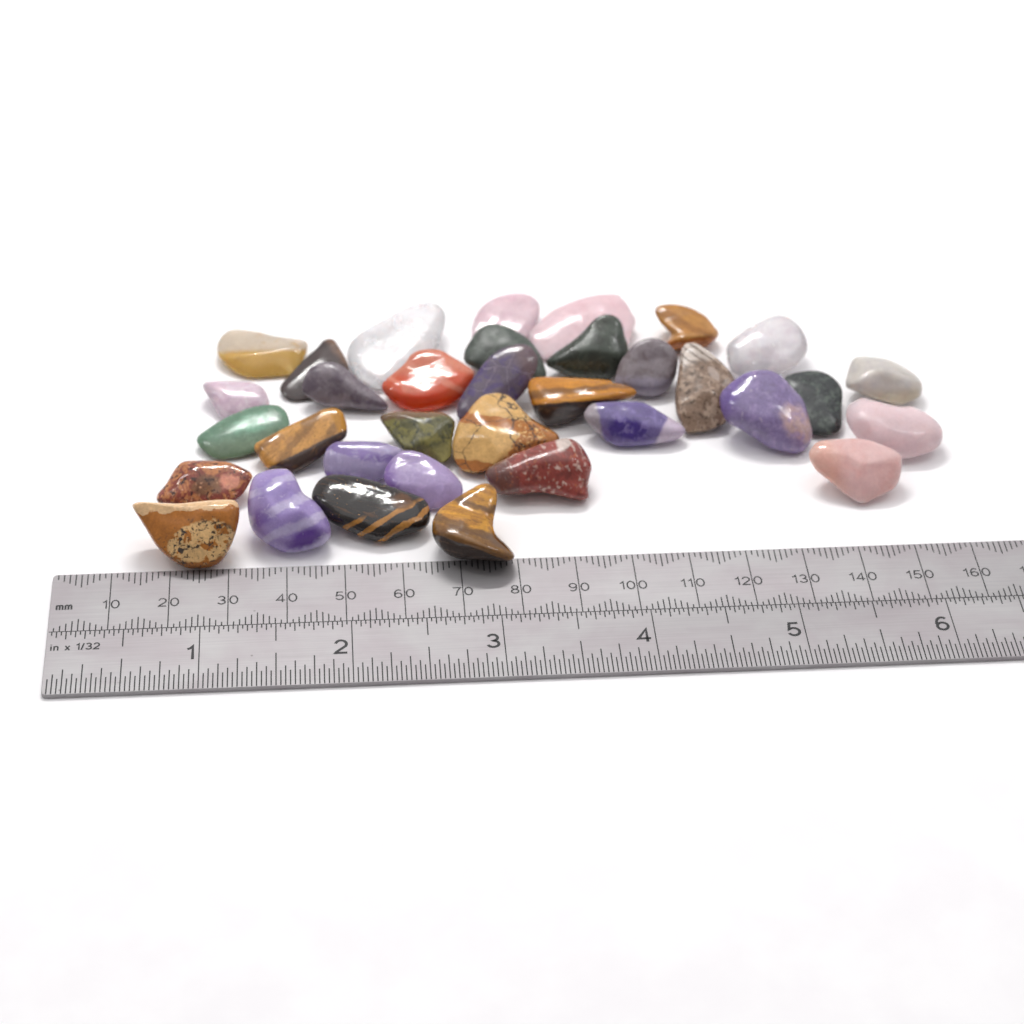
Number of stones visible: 34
